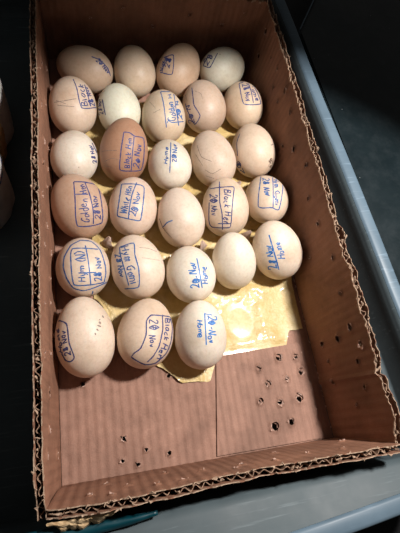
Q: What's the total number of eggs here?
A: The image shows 27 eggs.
